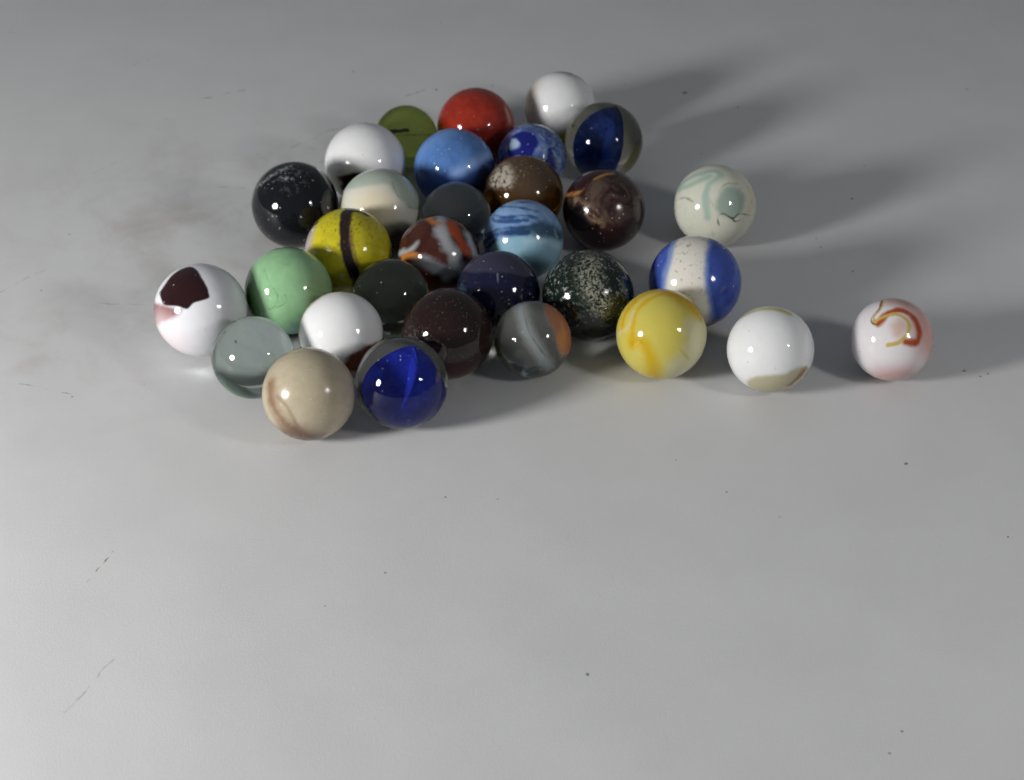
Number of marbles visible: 31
